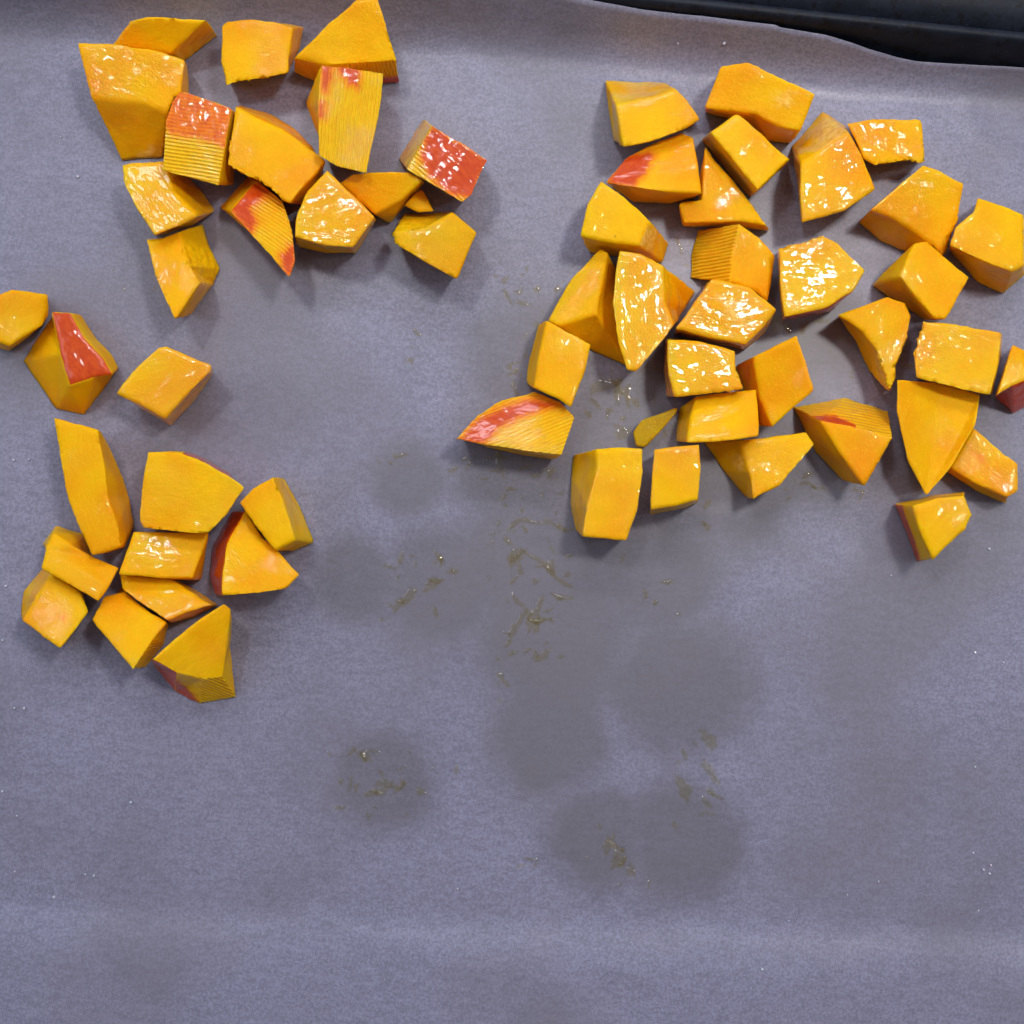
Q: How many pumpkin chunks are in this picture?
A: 60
